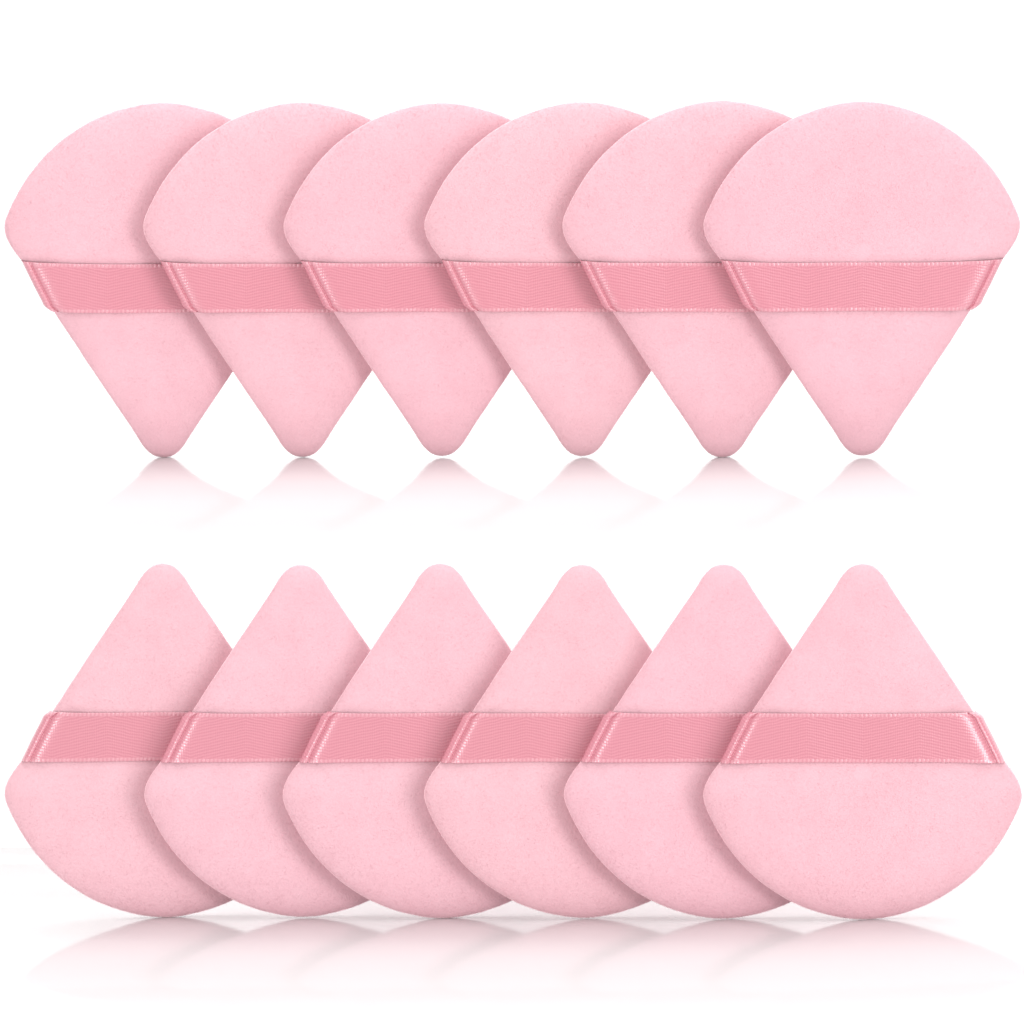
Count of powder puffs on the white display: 12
